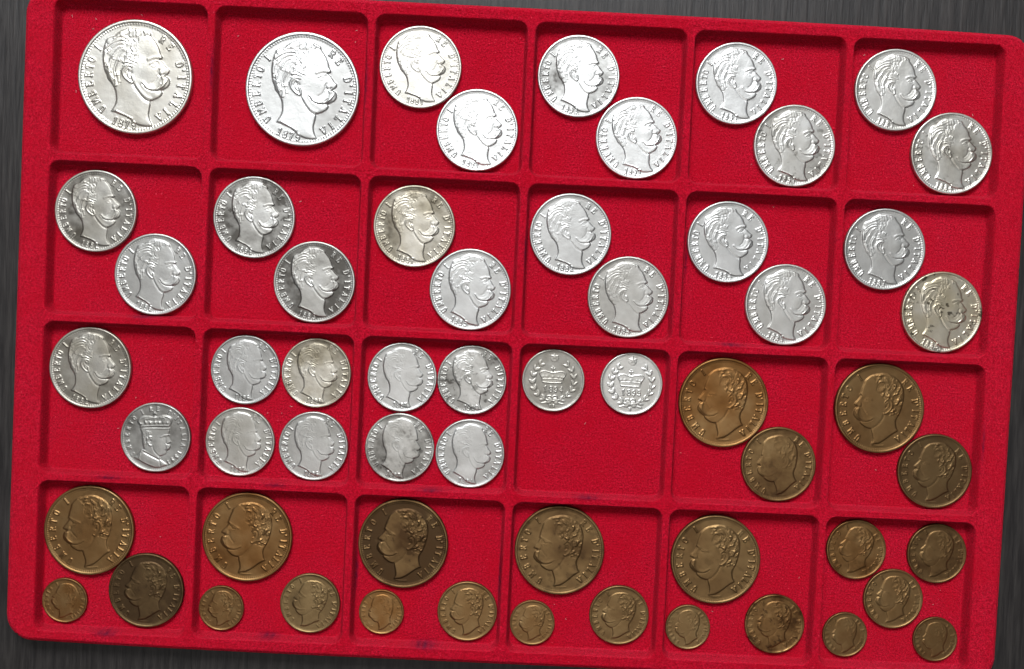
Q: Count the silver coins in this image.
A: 34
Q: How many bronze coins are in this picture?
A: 24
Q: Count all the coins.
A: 58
